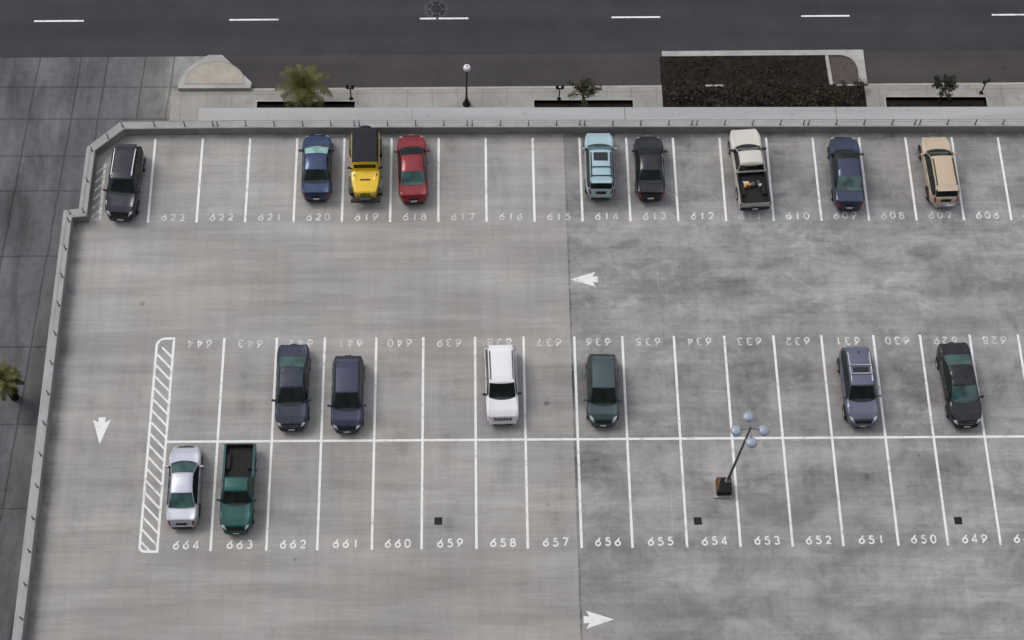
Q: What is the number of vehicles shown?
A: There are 17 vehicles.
